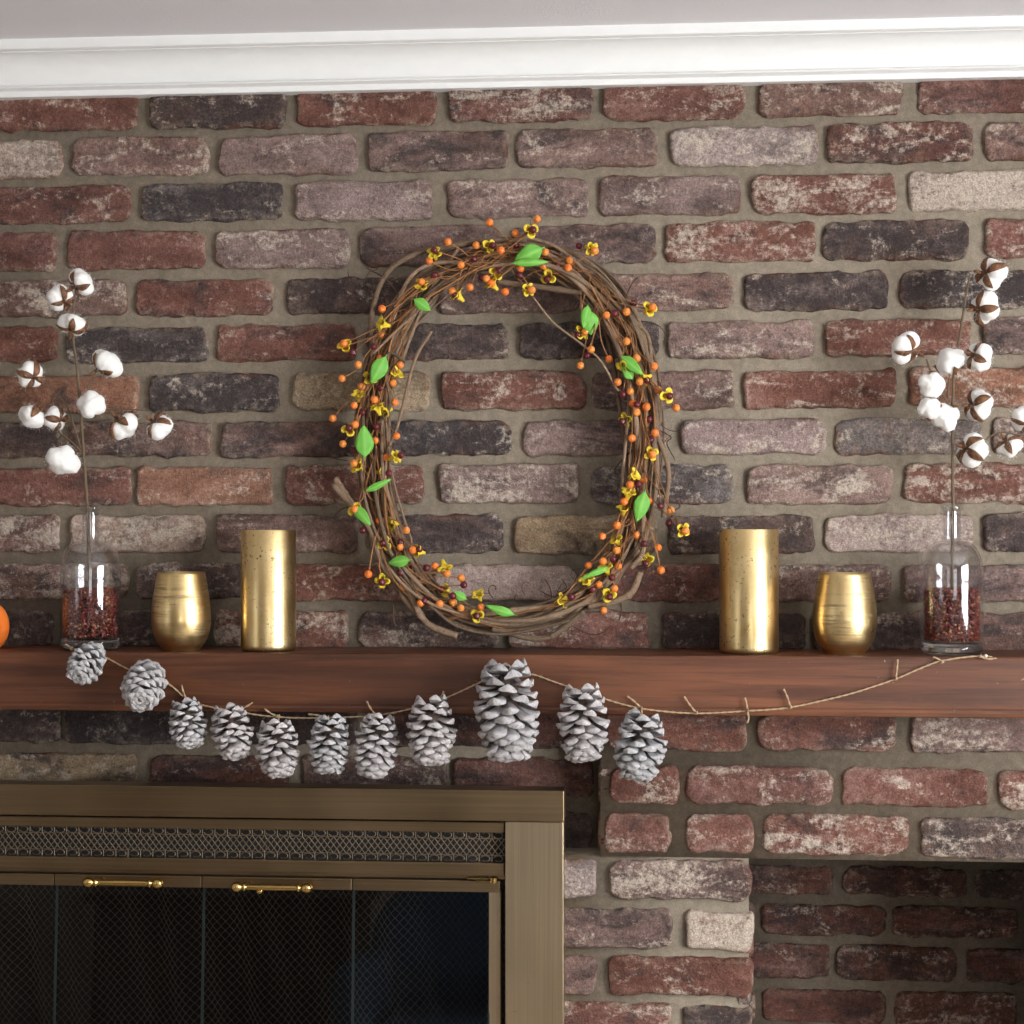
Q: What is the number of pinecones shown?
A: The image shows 11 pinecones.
